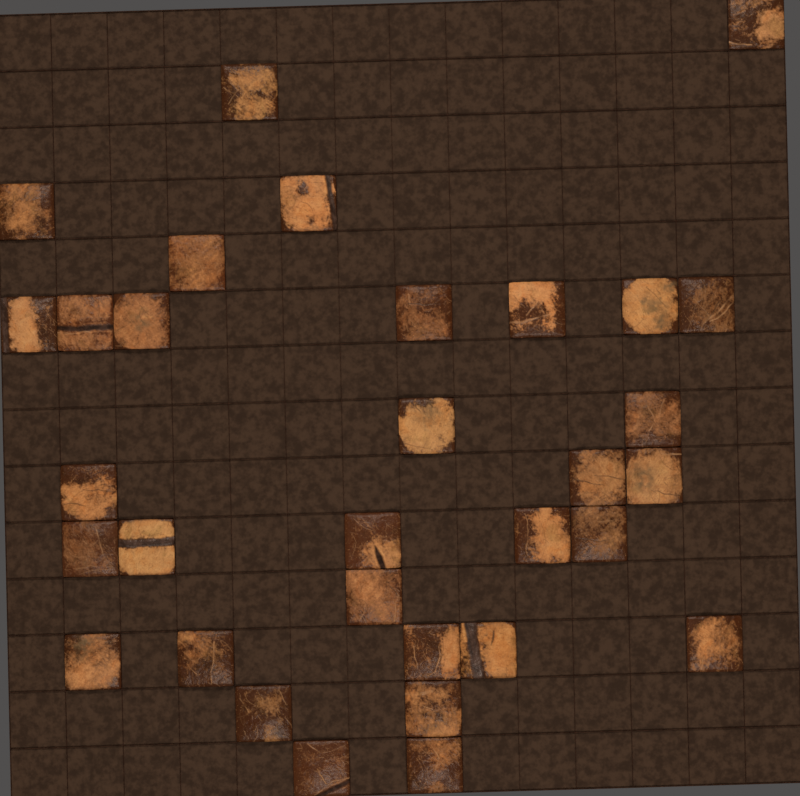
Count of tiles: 32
